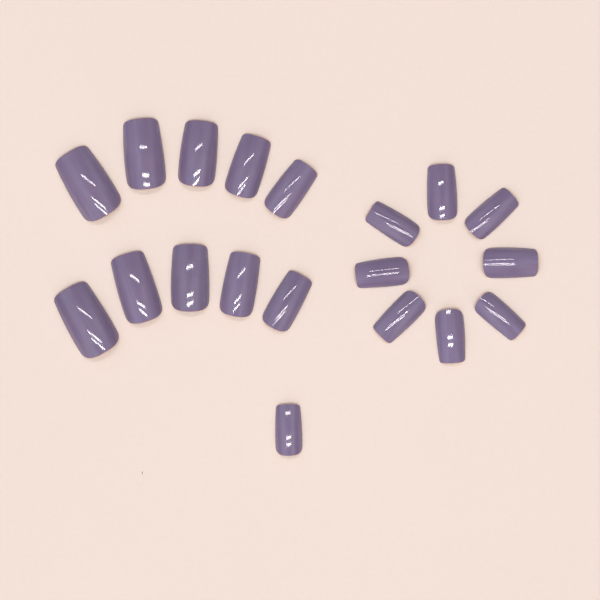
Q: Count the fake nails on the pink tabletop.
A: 19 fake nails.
